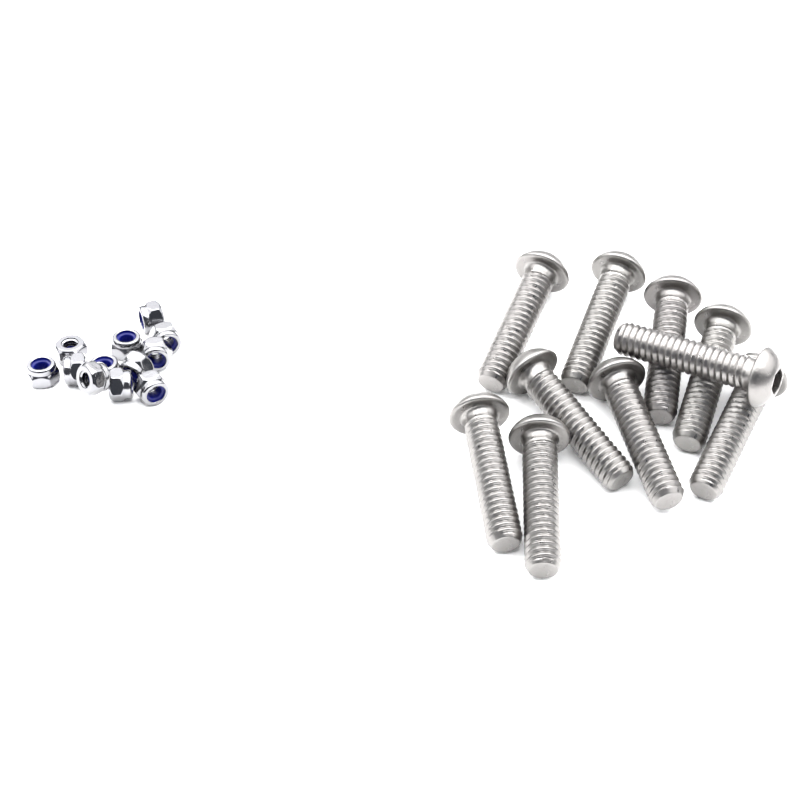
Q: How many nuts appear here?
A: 12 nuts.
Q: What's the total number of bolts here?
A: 10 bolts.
